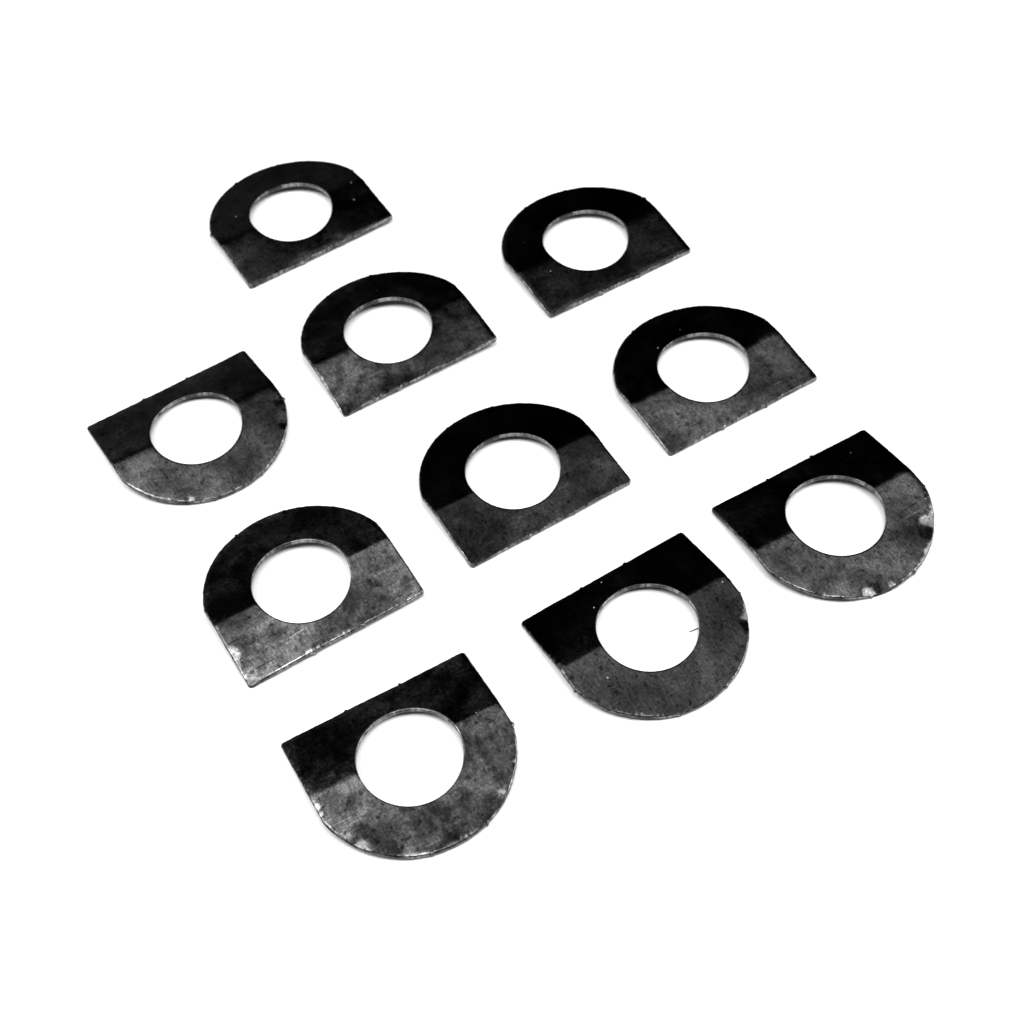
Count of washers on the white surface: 10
